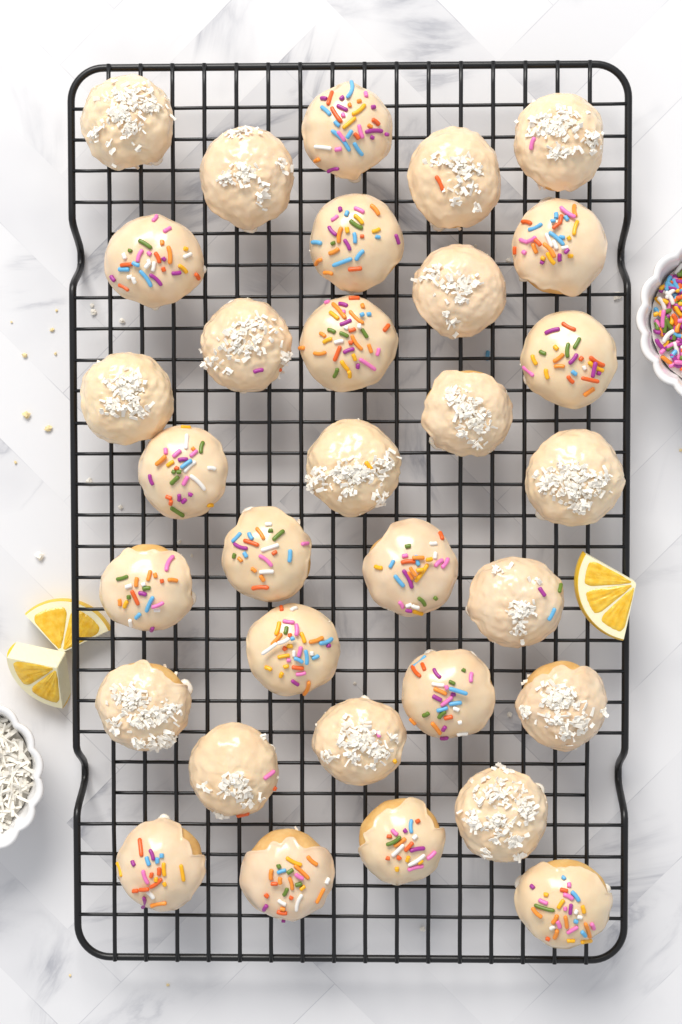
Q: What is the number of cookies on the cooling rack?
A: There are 32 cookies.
